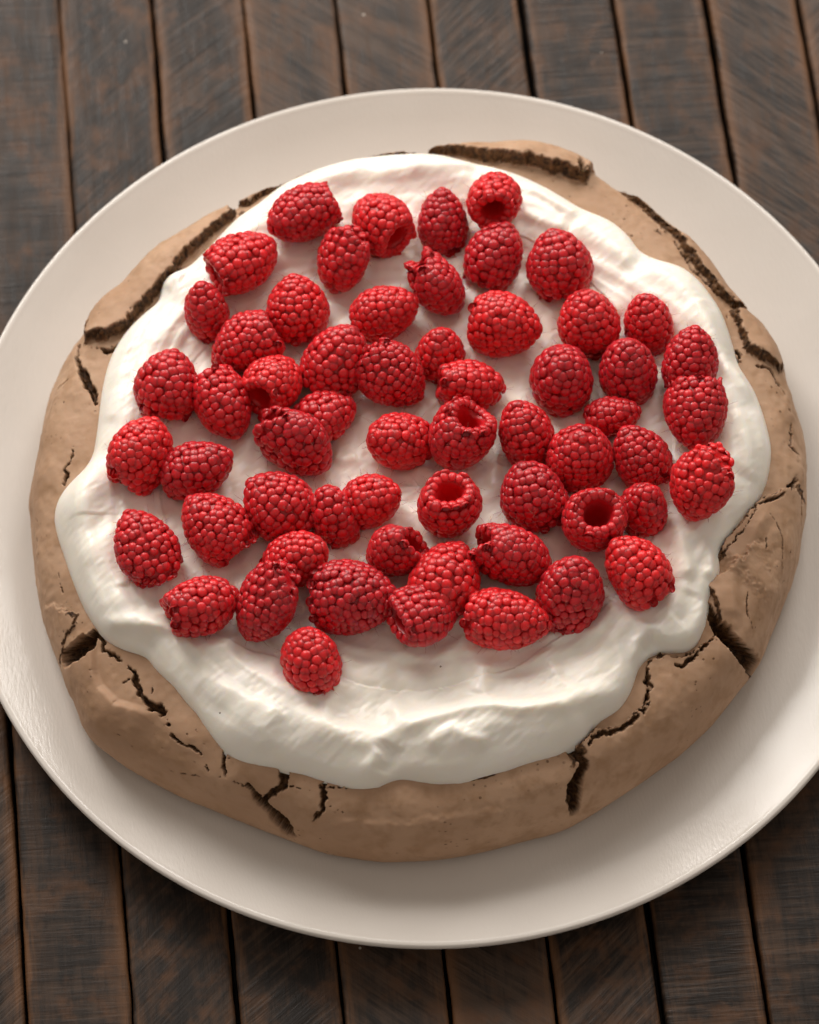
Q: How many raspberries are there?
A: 59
